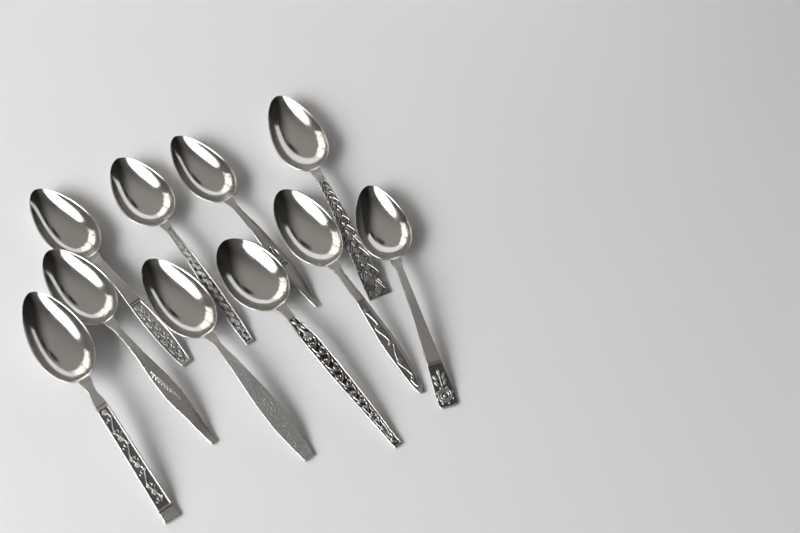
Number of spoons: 10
